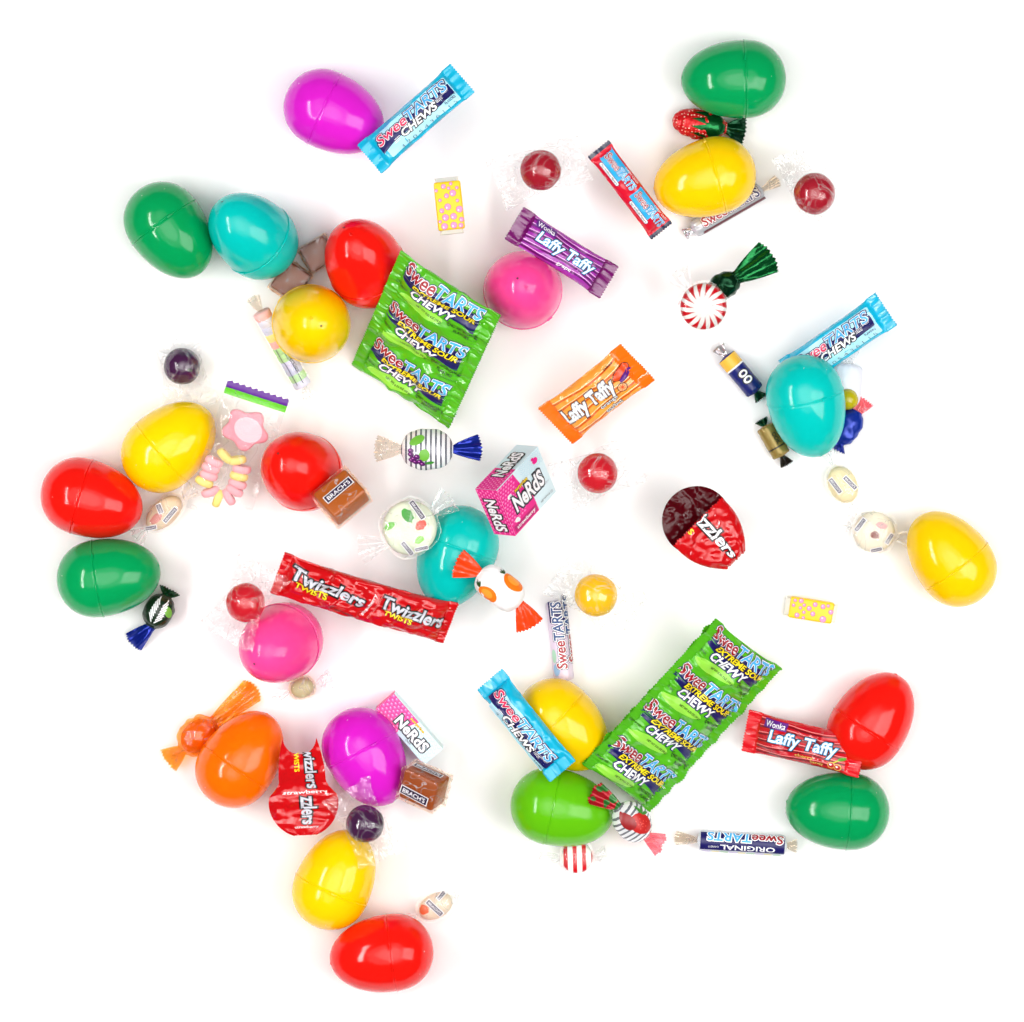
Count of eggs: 24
